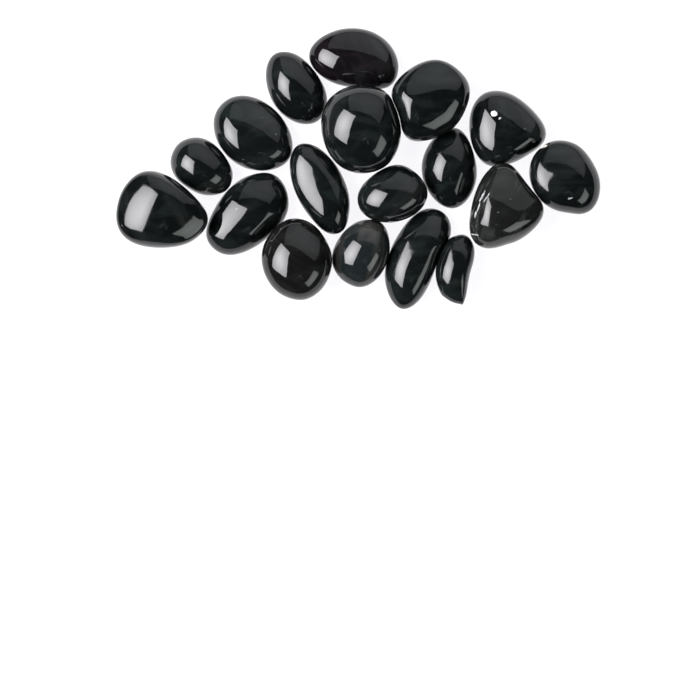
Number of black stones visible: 18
